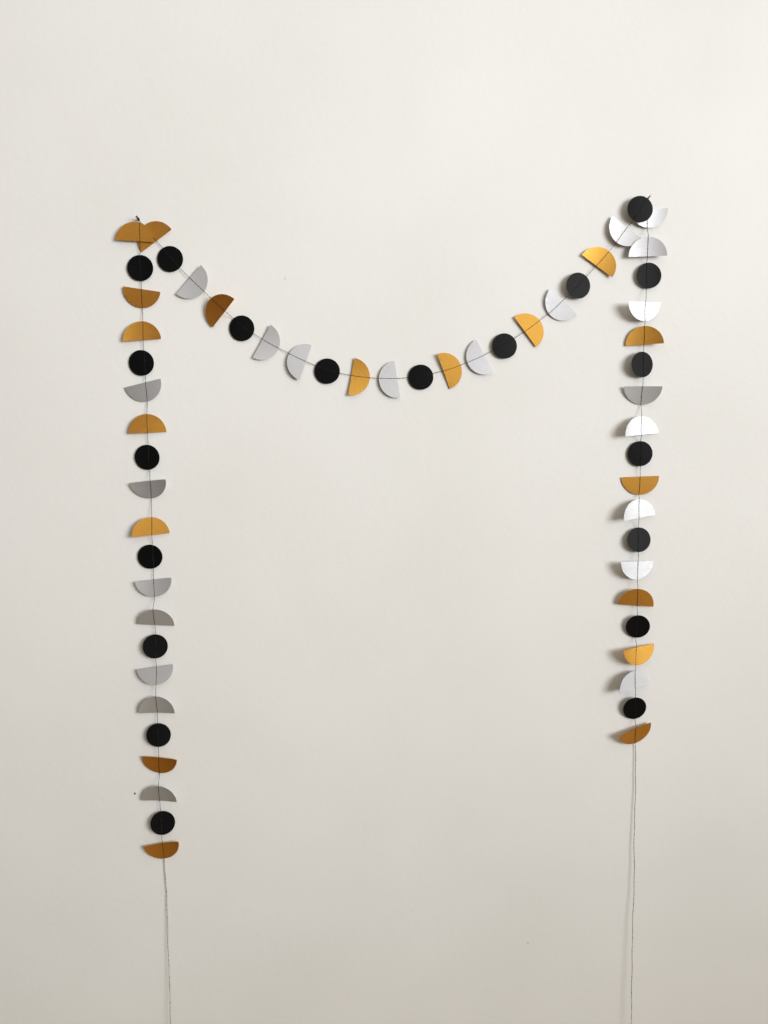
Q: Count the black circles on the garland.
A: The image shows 20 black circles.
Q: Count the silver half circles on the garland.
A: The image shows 22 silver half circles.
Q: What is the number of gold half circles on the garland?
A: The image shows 18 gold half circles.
